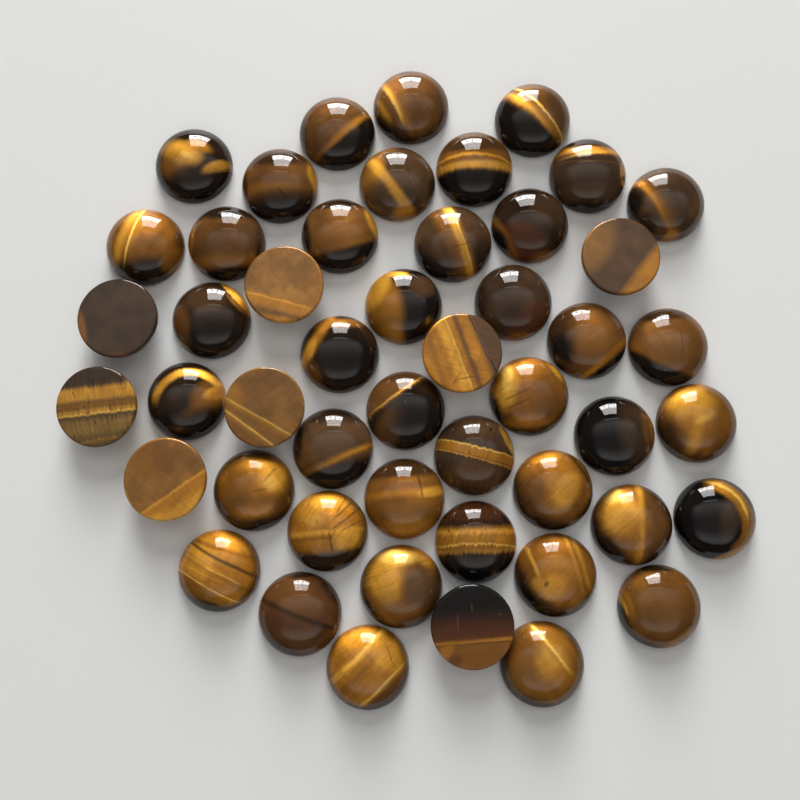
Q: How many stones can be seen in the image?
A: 49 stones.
